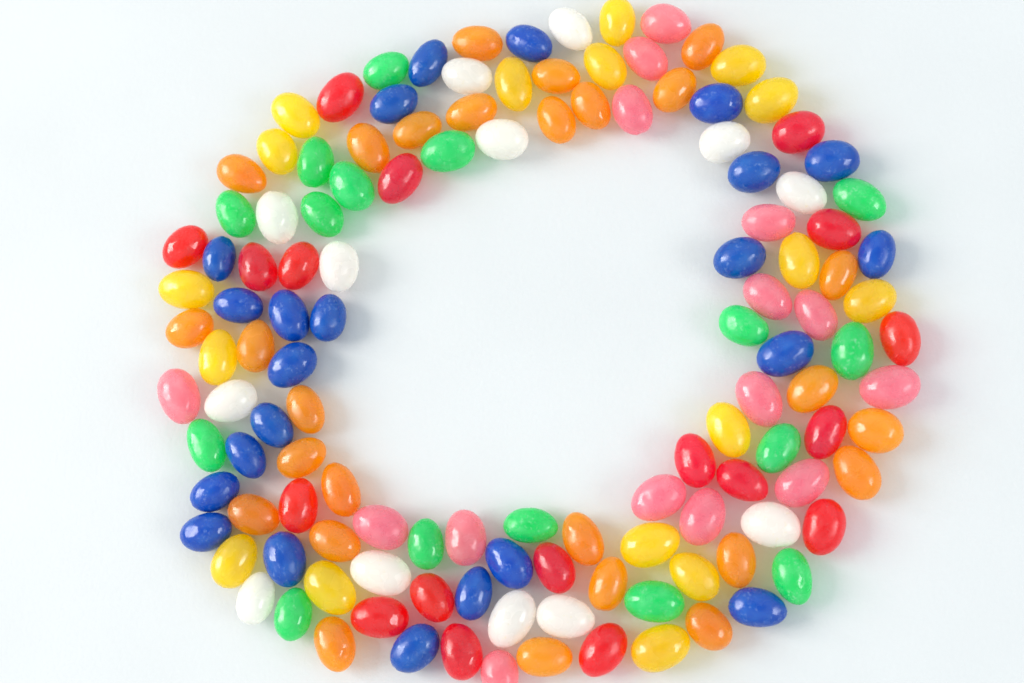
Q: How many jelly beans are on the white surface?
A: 129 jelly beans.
